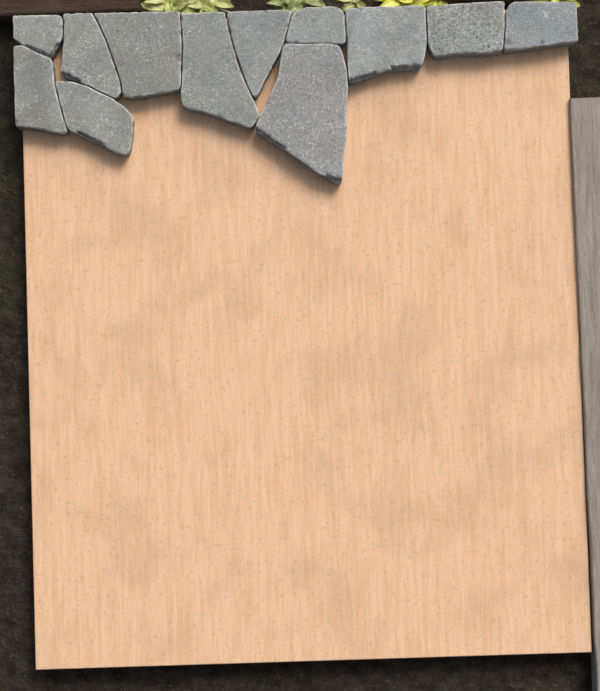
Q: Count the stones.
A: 12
